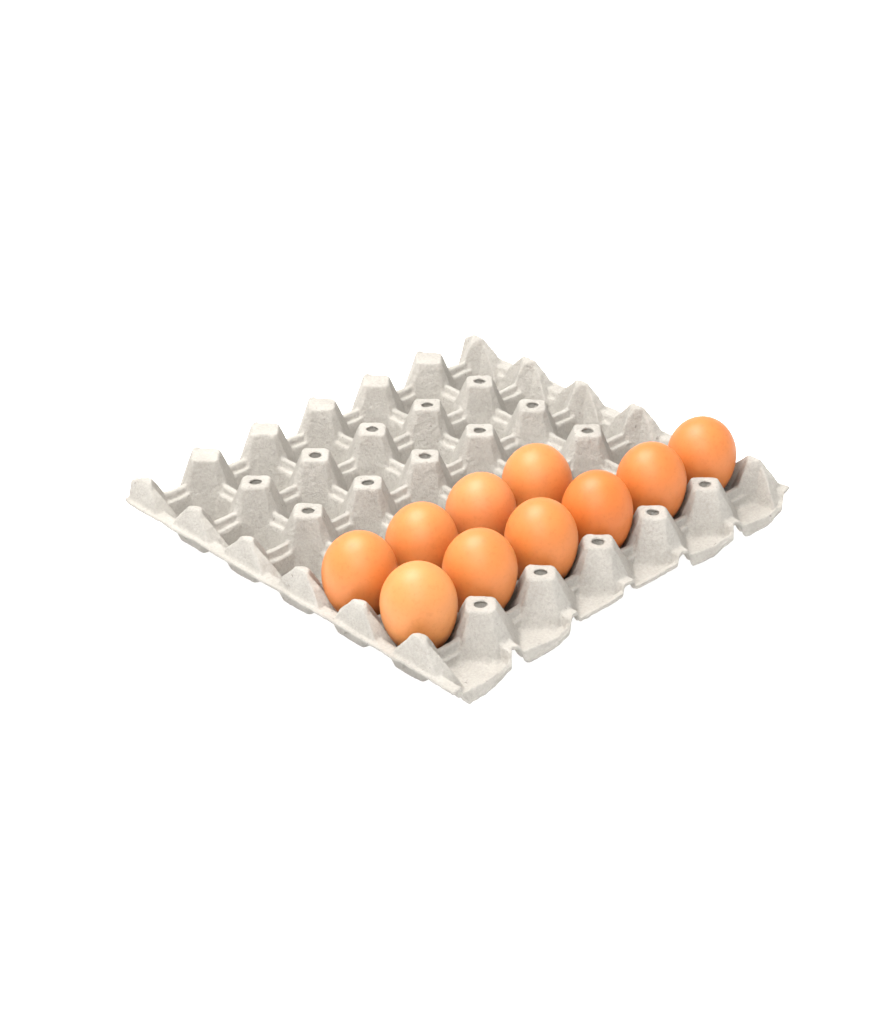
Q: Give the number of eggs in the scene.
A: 10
